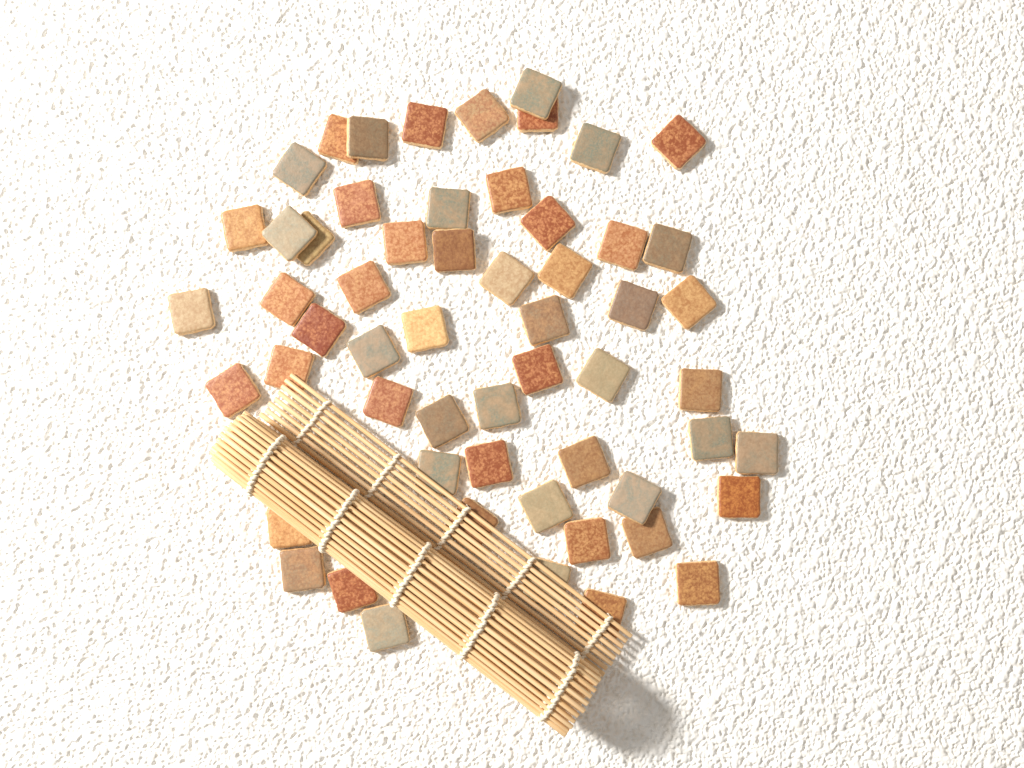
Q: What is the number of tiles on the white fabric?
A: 57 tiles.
